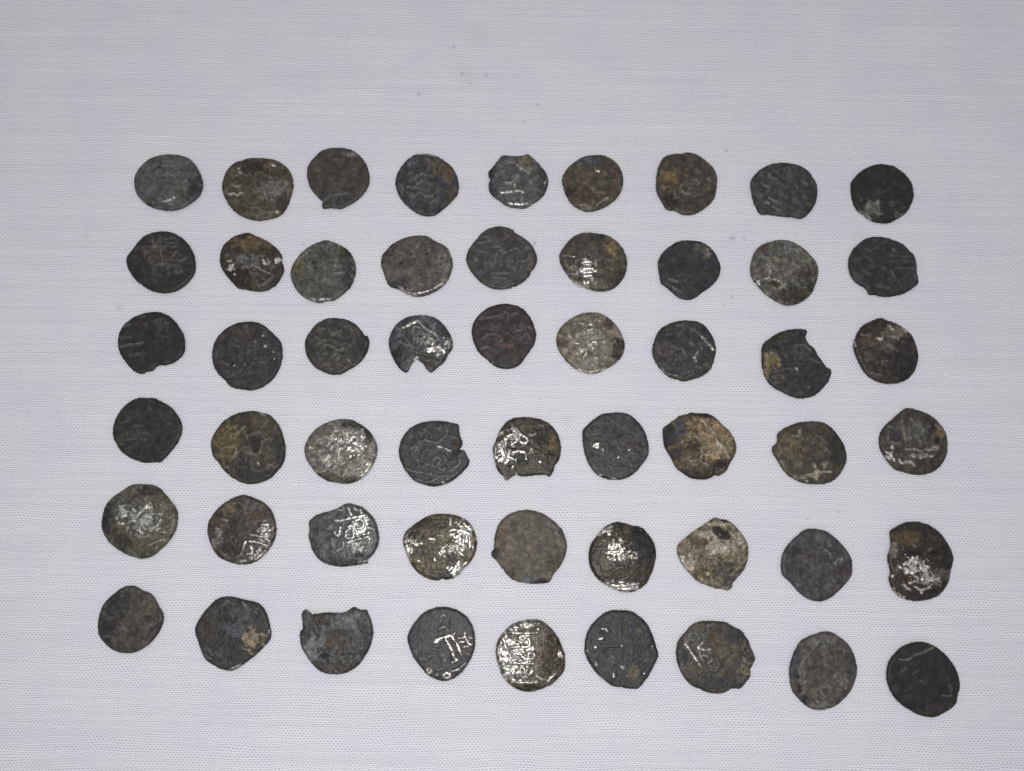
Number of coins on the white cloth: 54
